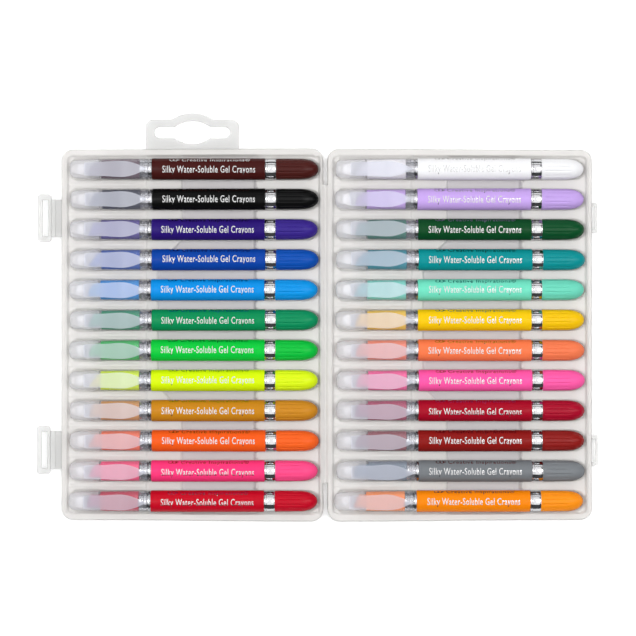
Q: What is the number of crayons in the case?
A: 24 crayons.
